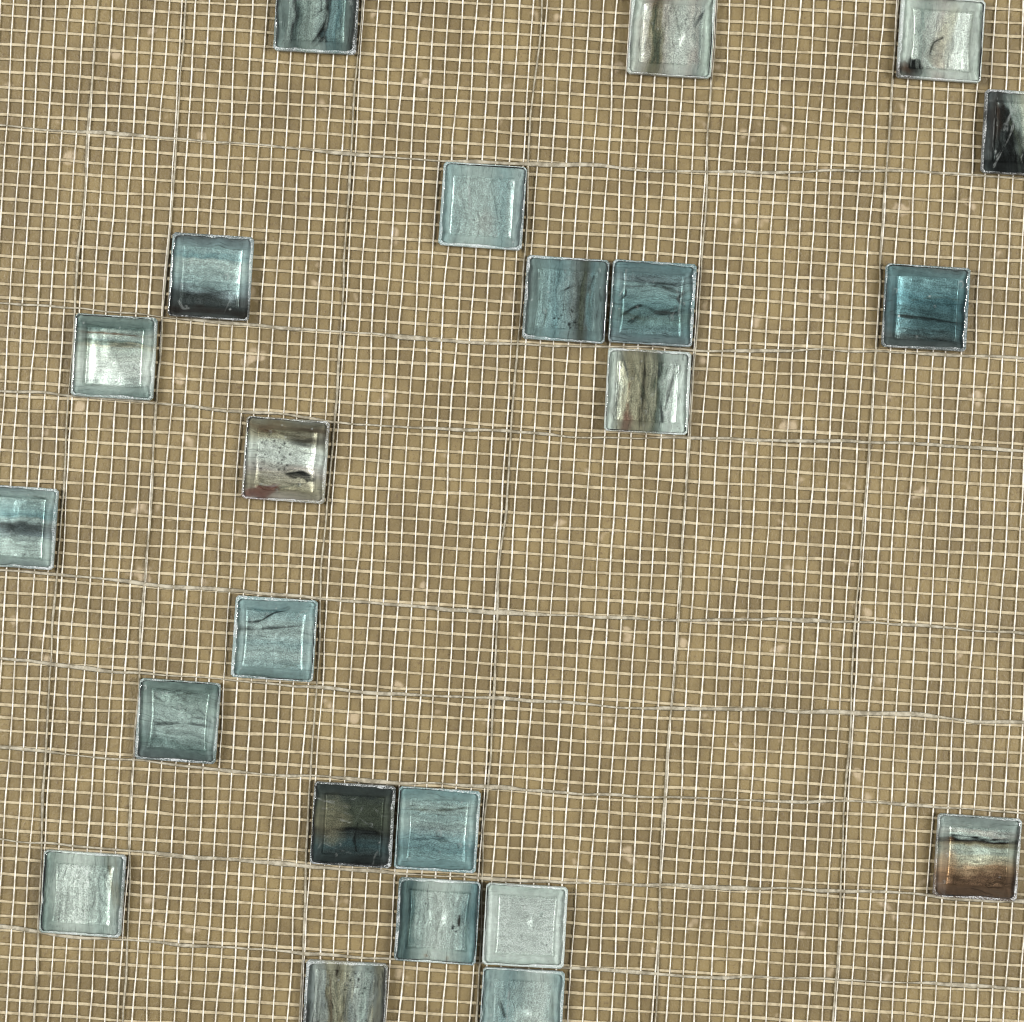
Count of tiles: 23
